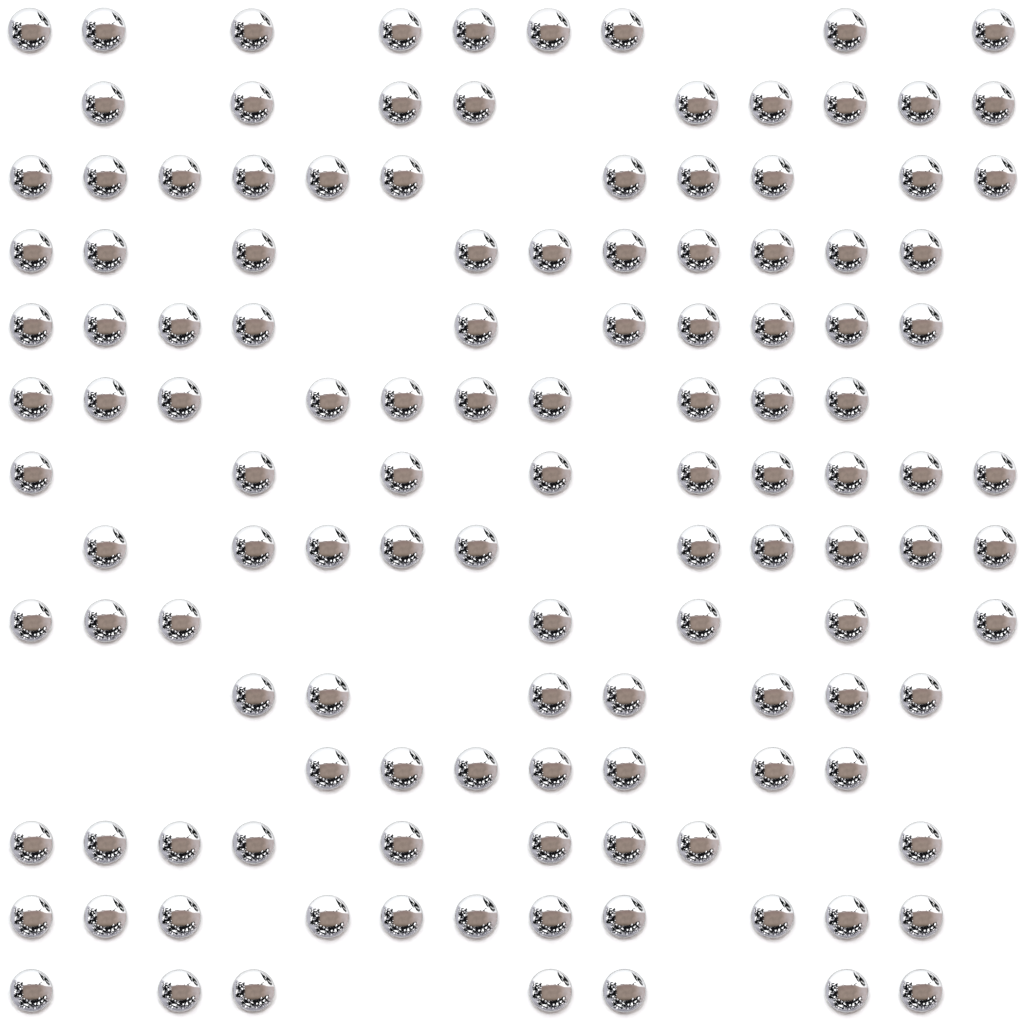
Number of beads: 126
